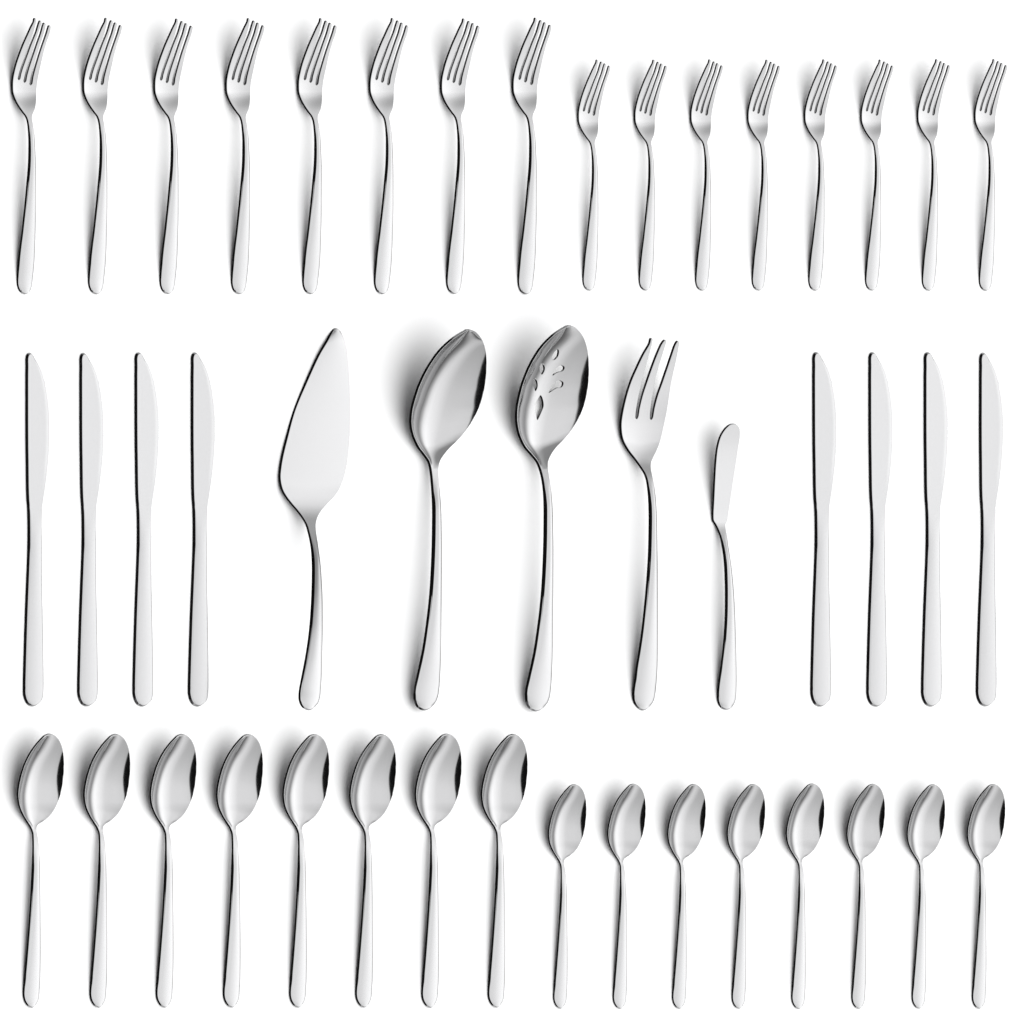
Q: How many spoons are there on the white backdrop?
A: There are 18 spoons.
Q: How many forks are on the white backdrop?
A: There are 17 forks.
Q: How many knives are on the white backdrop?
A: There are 9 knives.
